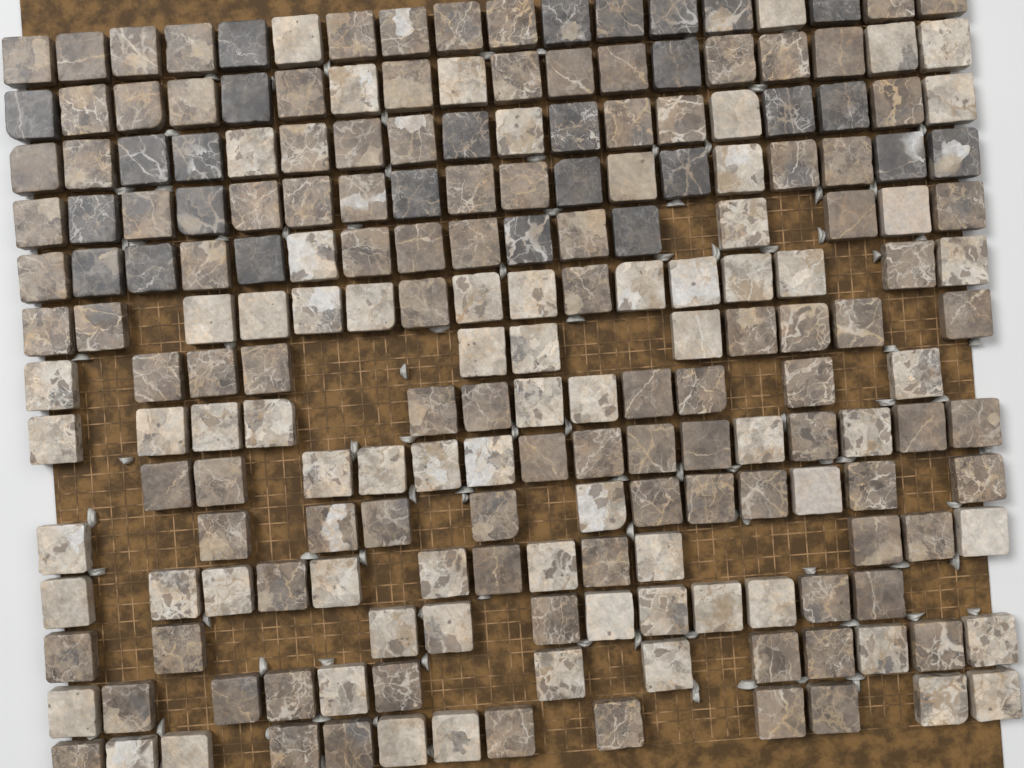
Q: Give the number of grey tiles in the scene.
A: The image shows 27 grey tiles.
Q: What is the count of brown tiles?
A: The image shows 106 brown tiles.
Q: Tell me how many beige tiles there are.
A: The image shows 71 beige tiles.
